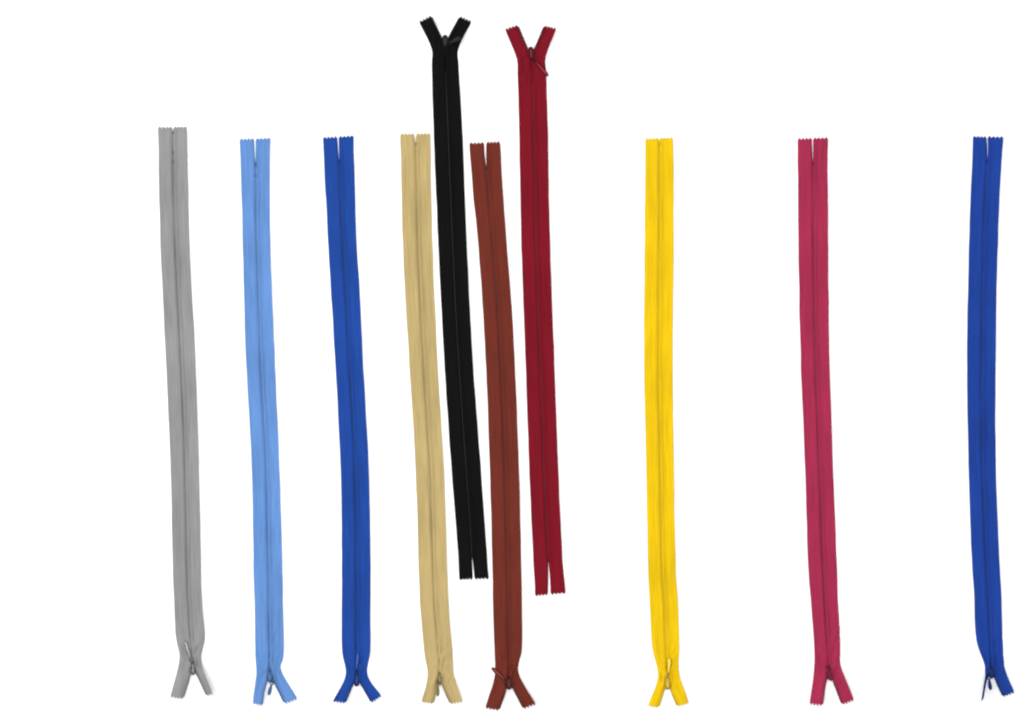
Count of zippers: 10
